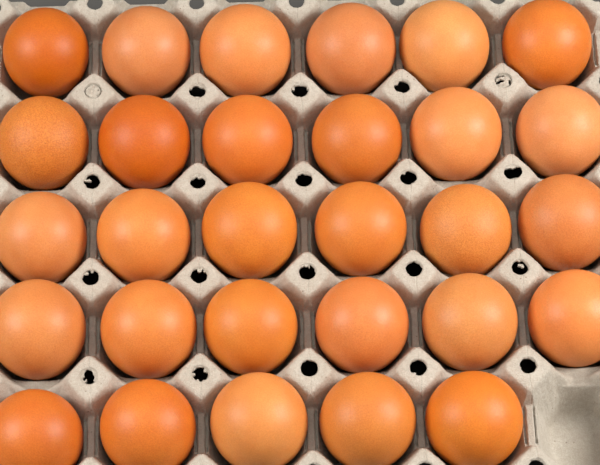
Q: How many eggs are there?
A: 29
